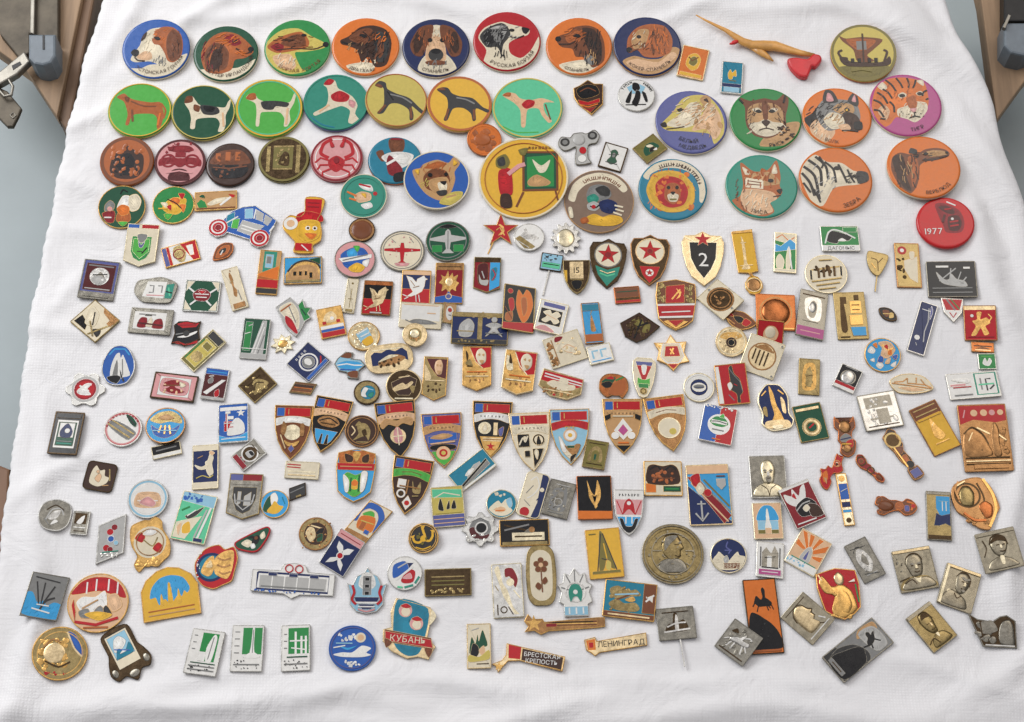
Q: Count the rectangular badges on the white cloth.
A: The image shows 106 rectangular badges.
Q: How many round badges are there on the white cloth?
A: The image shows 66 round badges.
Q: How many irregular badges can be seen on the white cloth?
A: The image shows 47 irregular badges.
